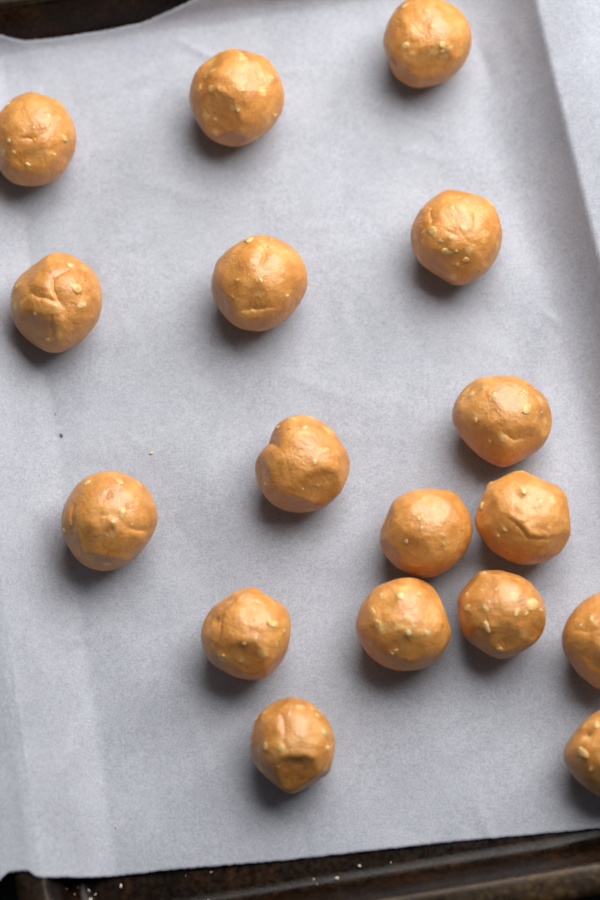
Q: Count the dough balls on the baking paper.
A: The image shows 17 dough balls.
